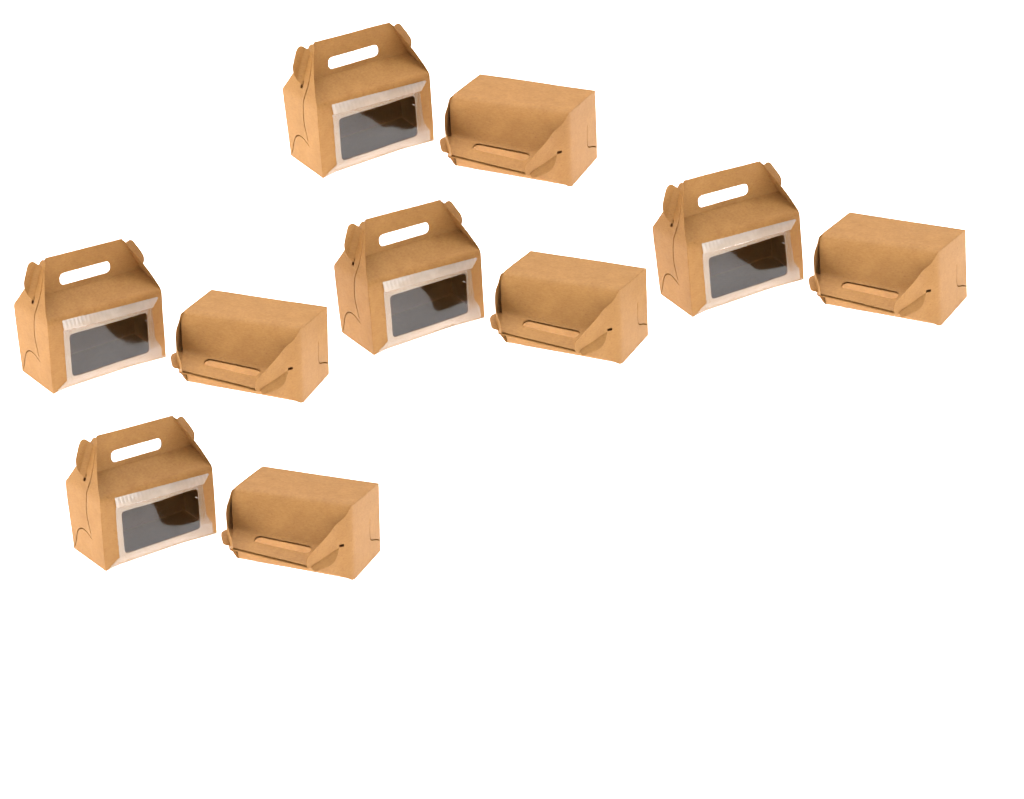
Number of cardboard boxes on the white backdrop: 10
